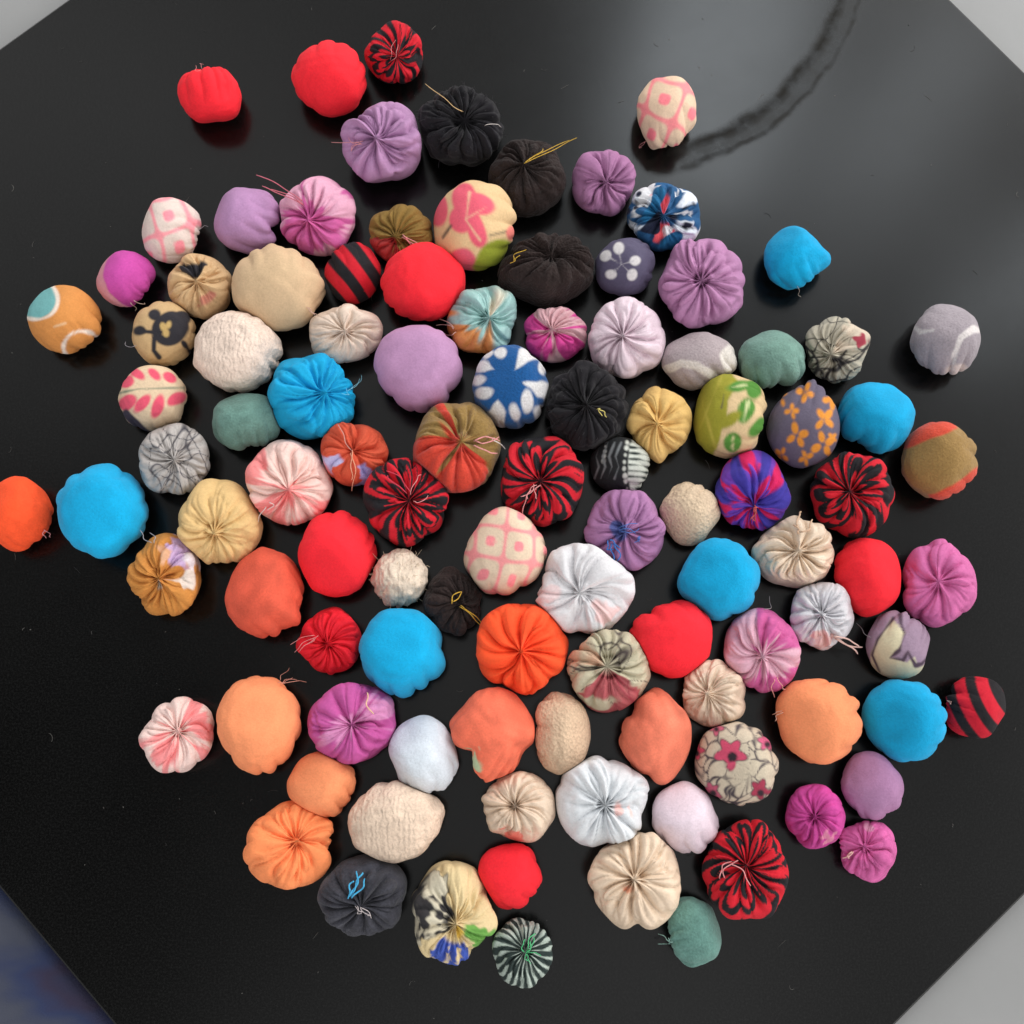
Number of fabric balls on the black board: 106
